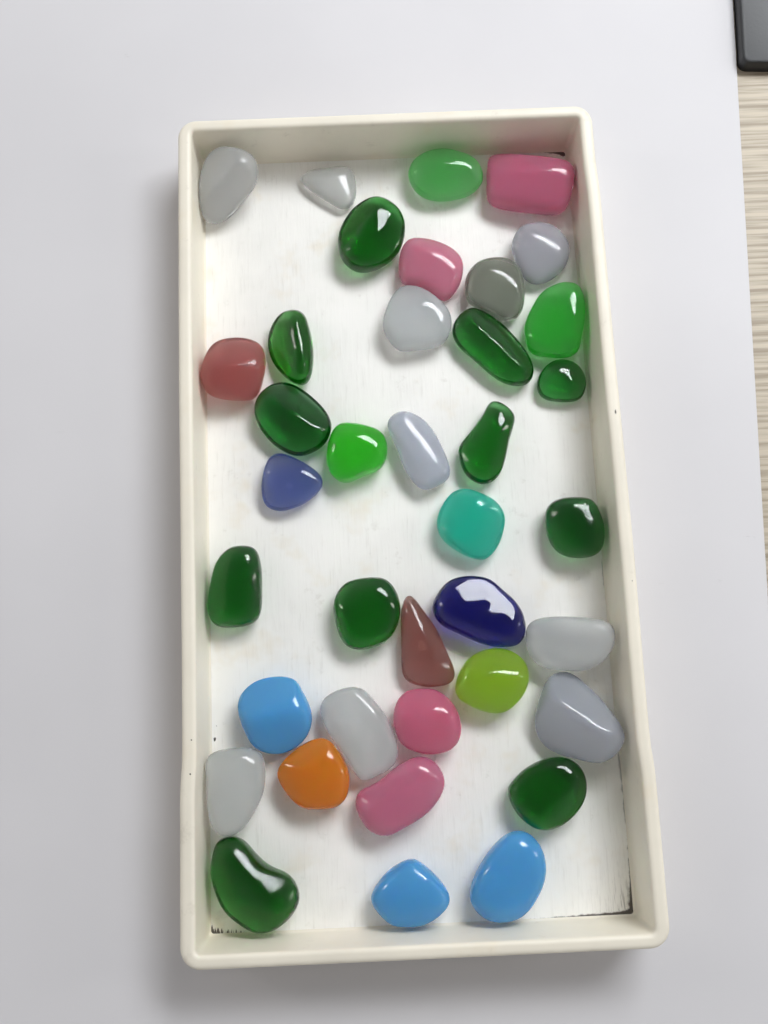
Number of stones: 38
